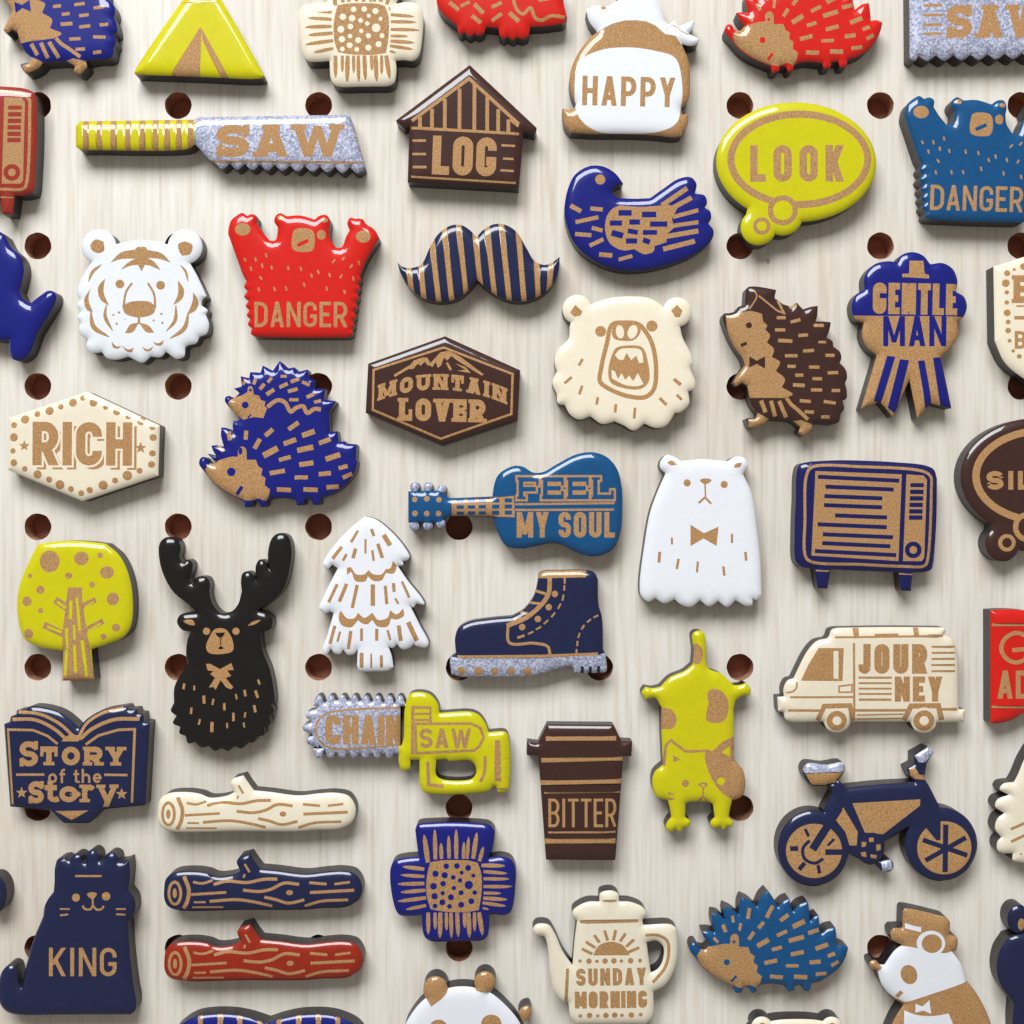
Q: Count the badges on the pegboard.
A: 53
